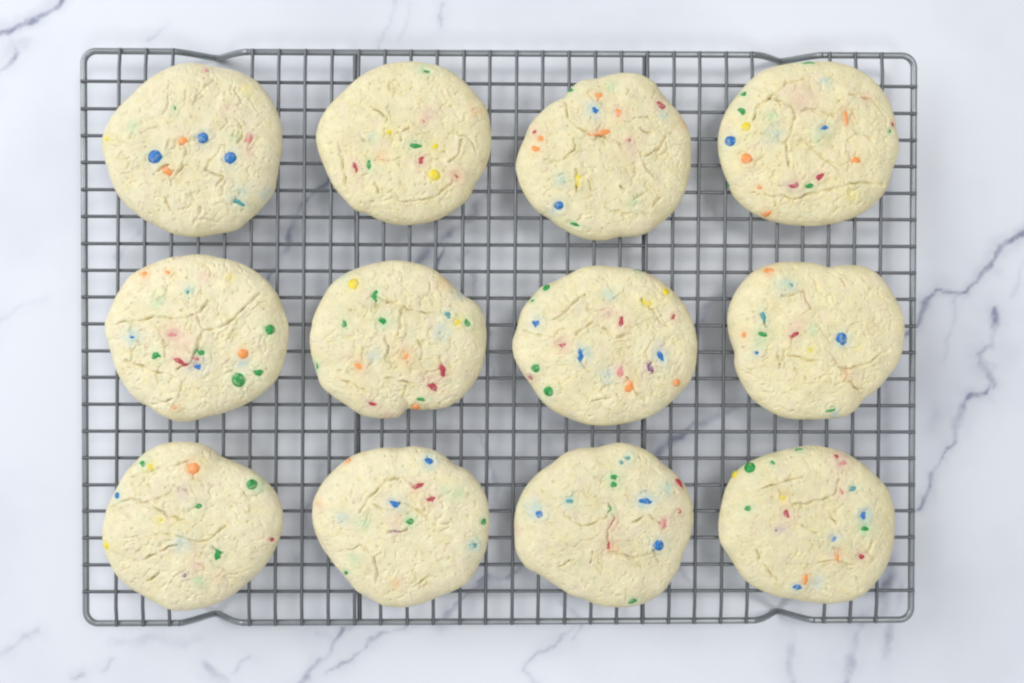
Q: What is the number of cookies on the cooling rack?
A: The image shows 12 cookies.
